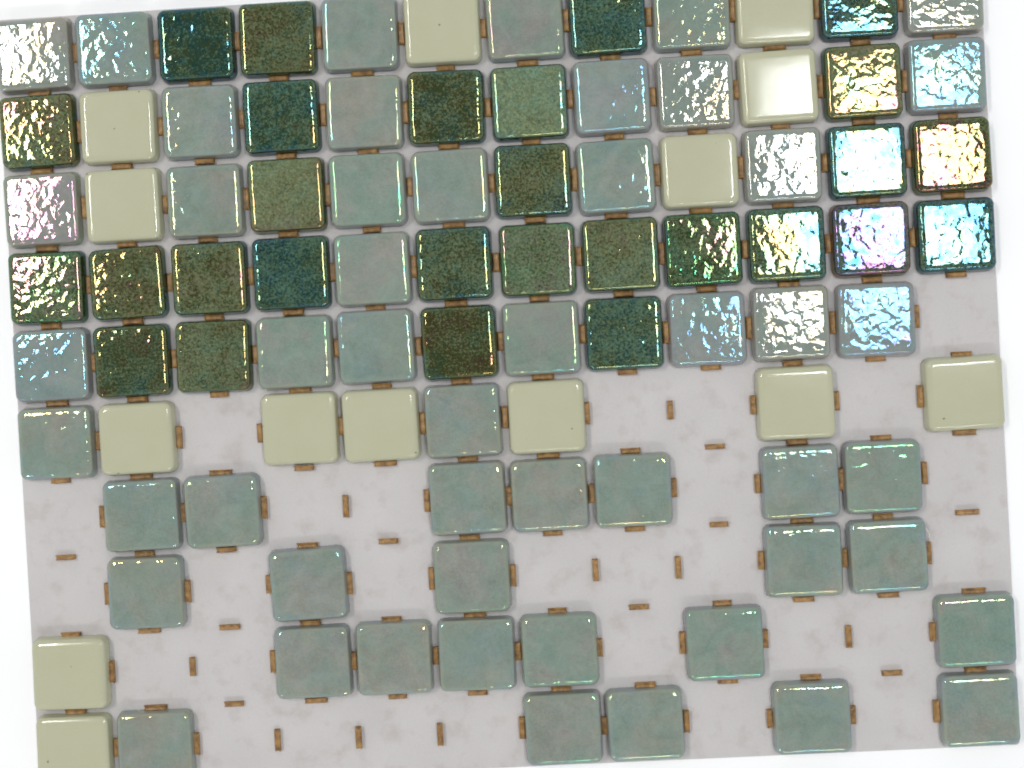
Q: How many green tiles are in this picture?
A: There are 28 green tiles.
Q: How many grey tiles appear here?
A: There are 50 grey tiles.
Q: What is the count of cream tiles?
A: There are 14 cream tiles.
